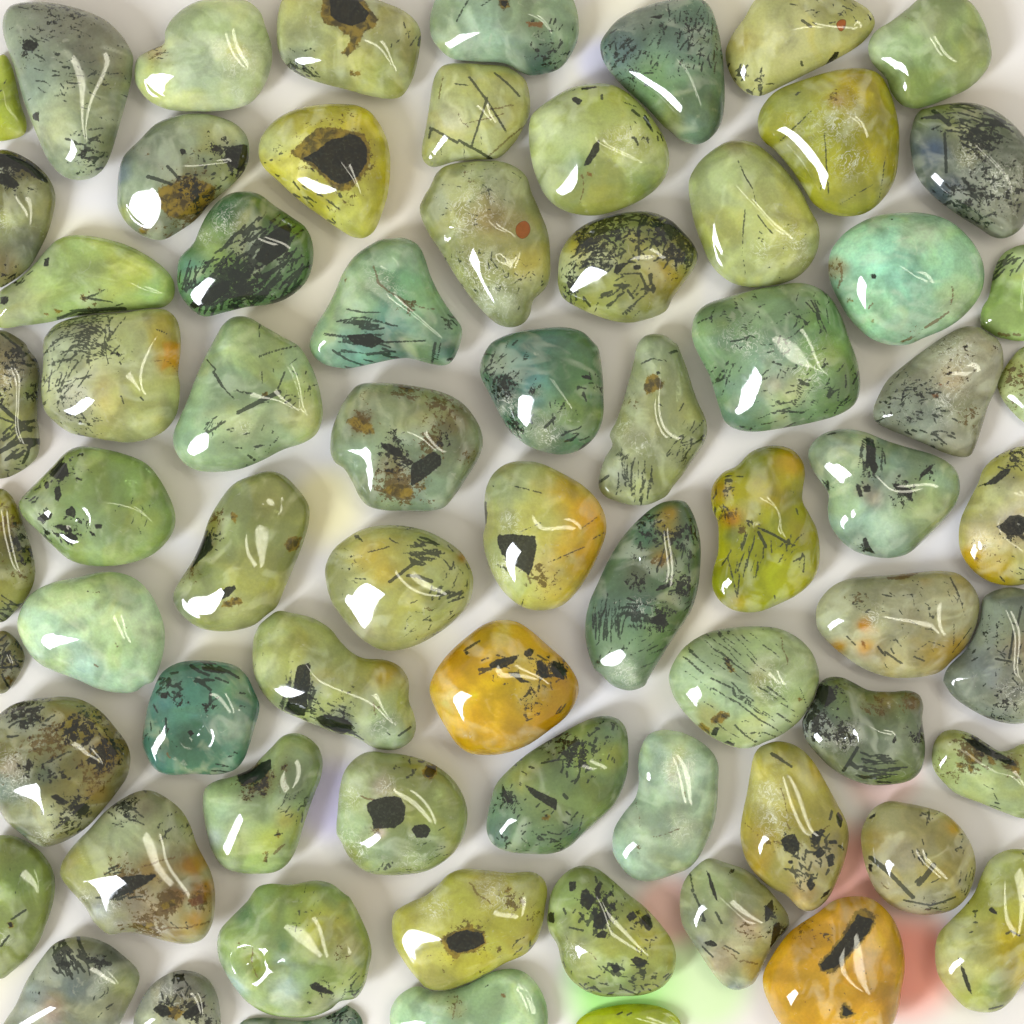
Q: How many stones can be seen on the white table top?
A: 71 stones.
